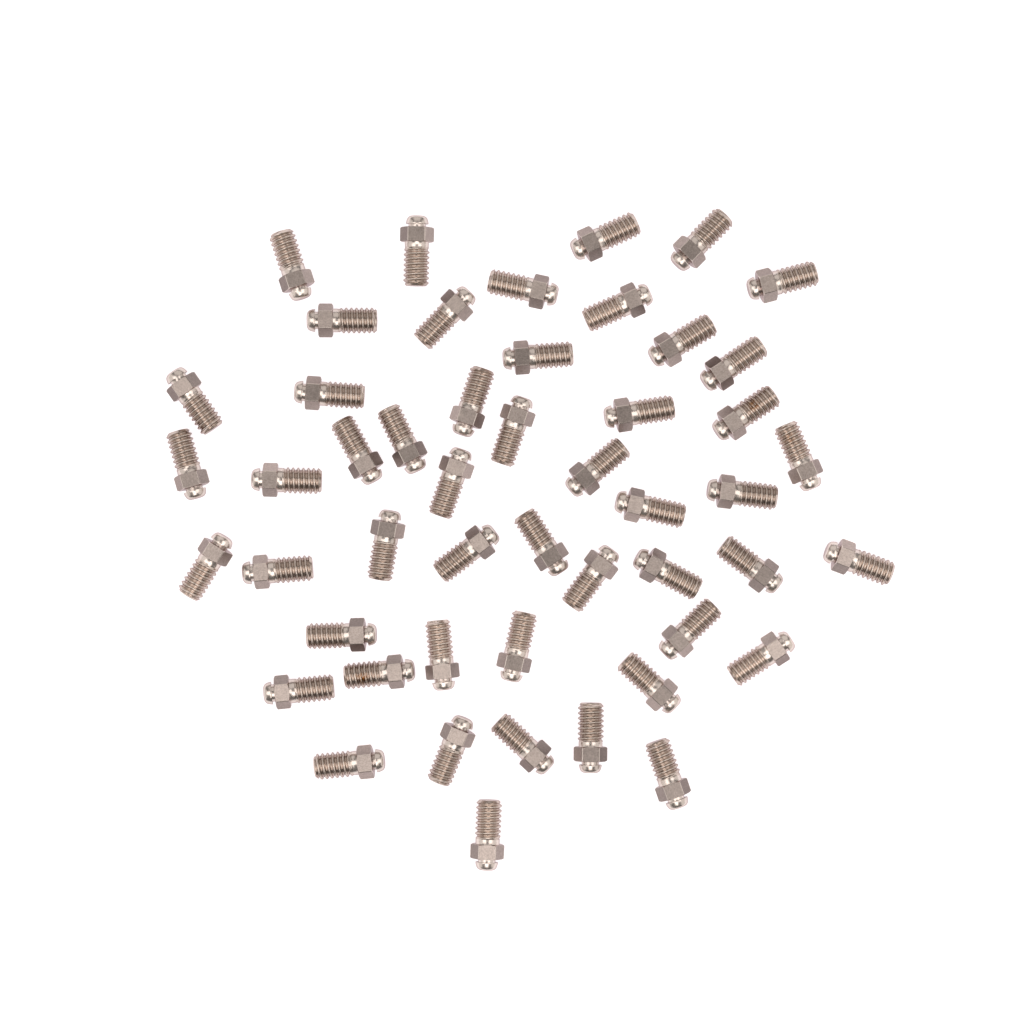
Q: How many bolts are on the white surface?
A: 50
